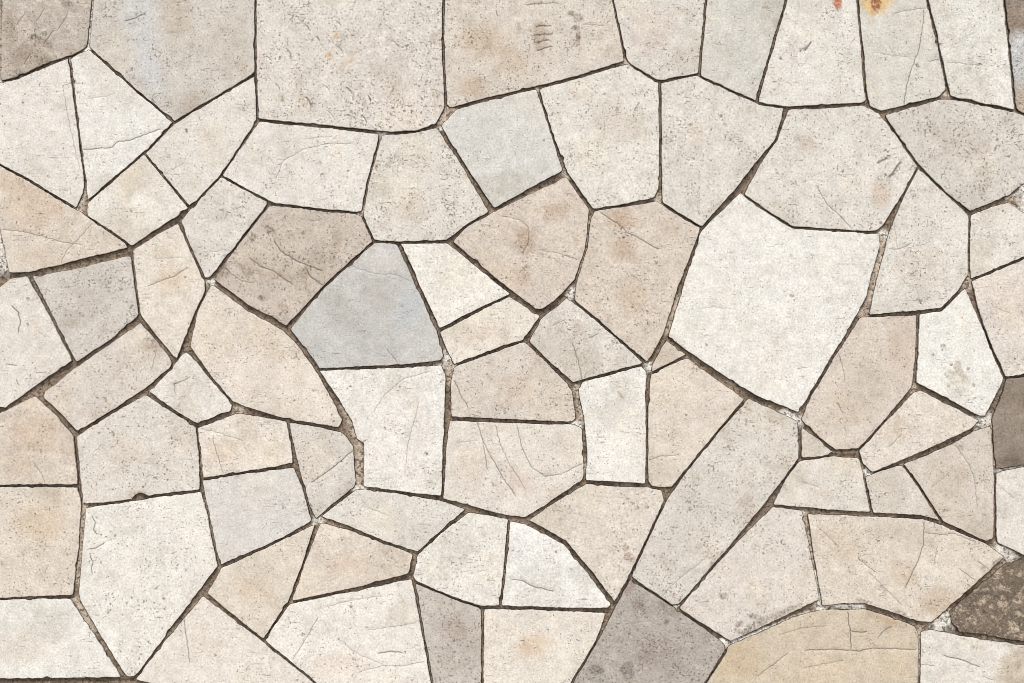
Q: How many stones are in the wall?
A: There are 80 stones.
